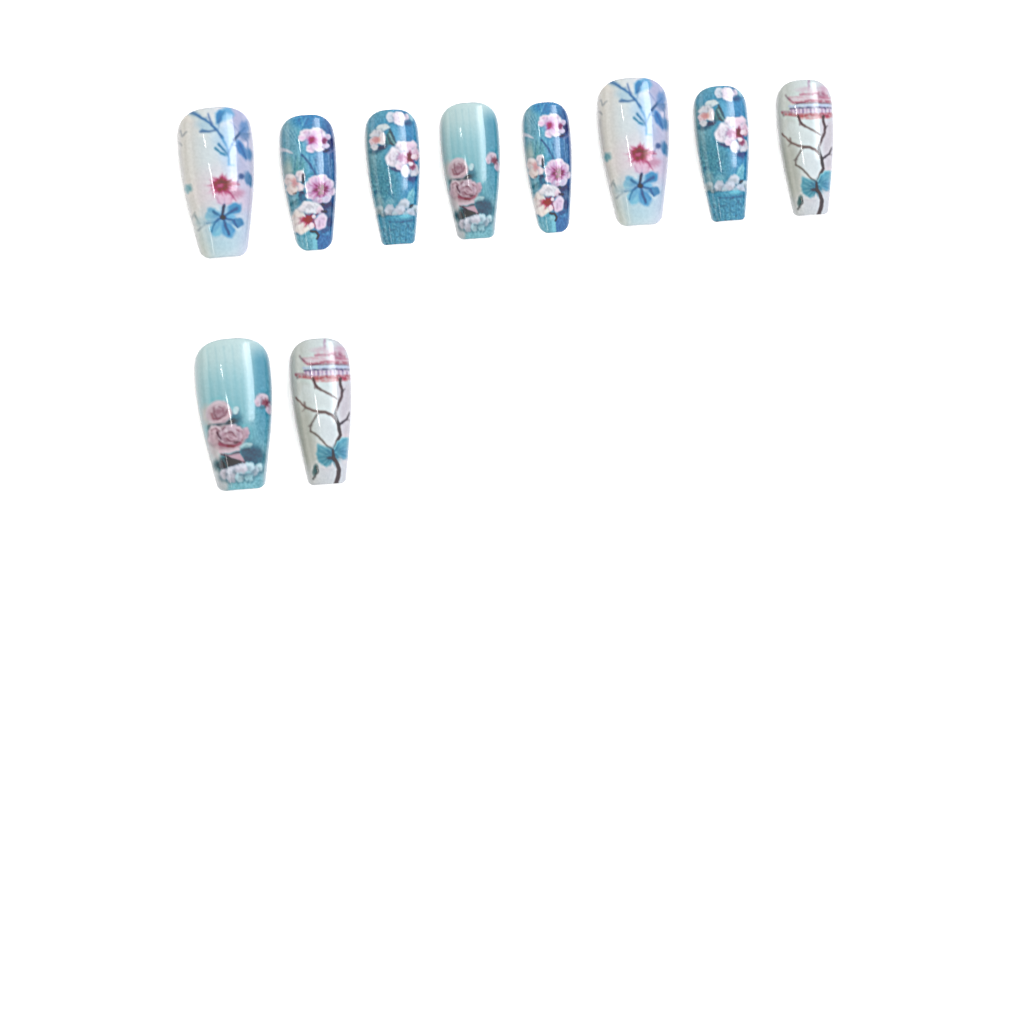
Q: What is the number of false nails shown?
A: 10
